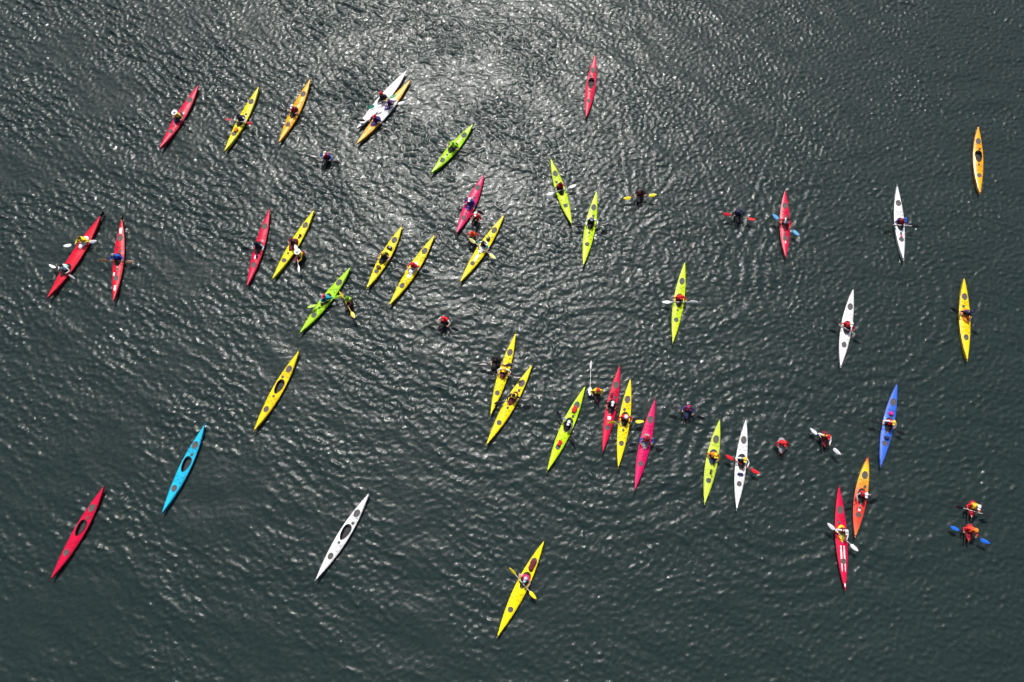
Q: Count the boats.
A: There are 40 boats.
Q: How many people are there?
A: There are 51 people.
